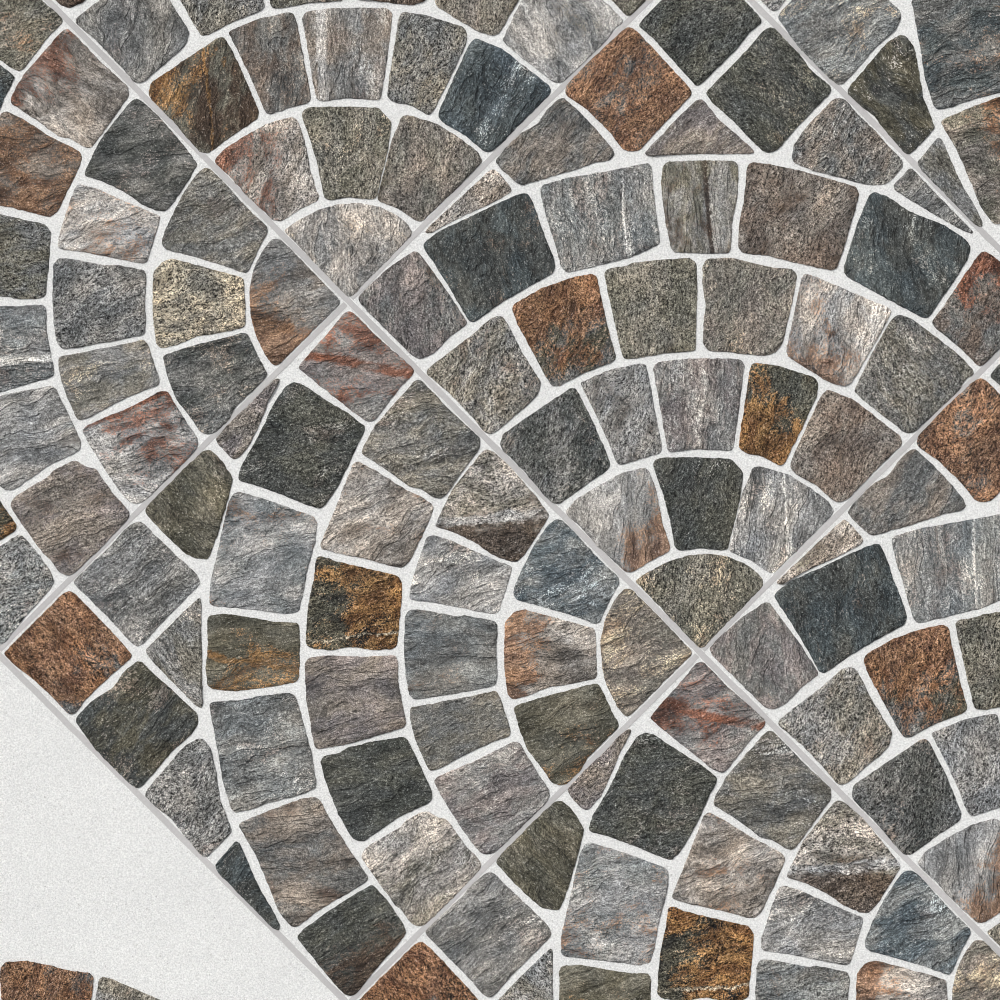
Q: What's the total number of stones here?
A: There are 136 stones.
